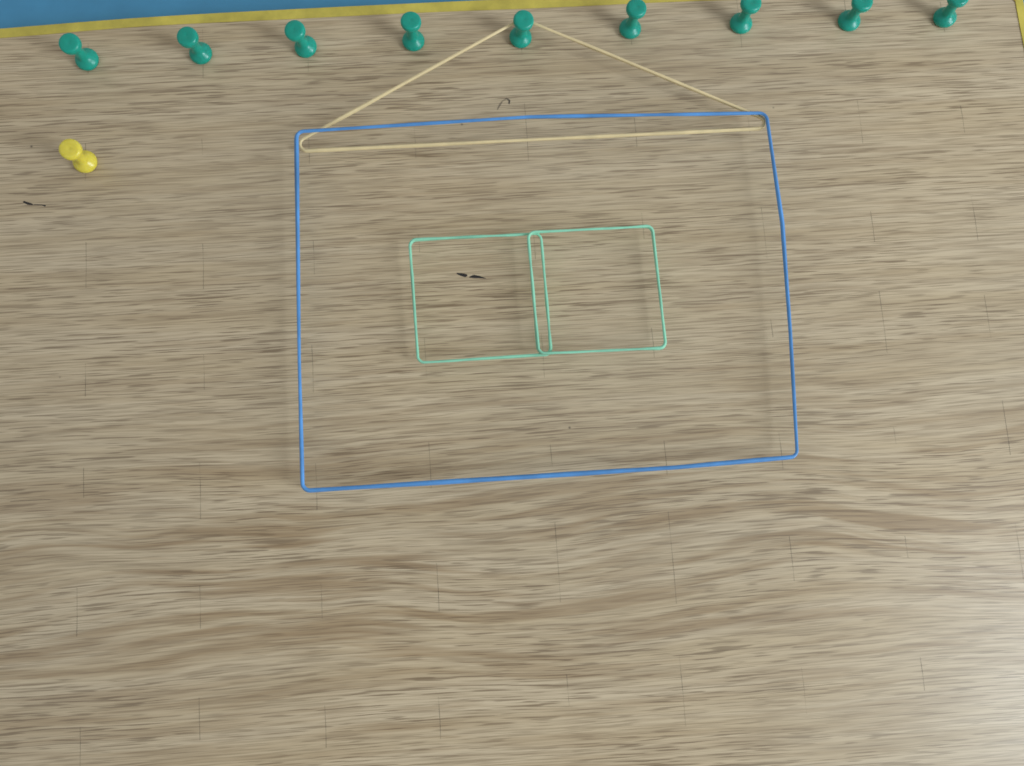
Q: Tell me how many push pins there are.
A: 10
